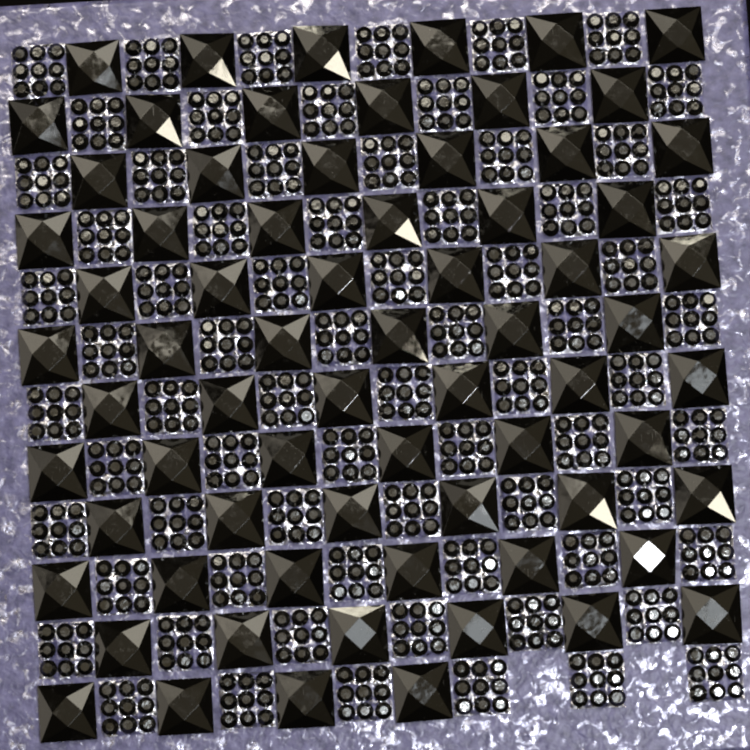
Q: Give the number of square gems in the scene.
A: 70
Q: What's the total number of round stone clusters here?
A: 72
